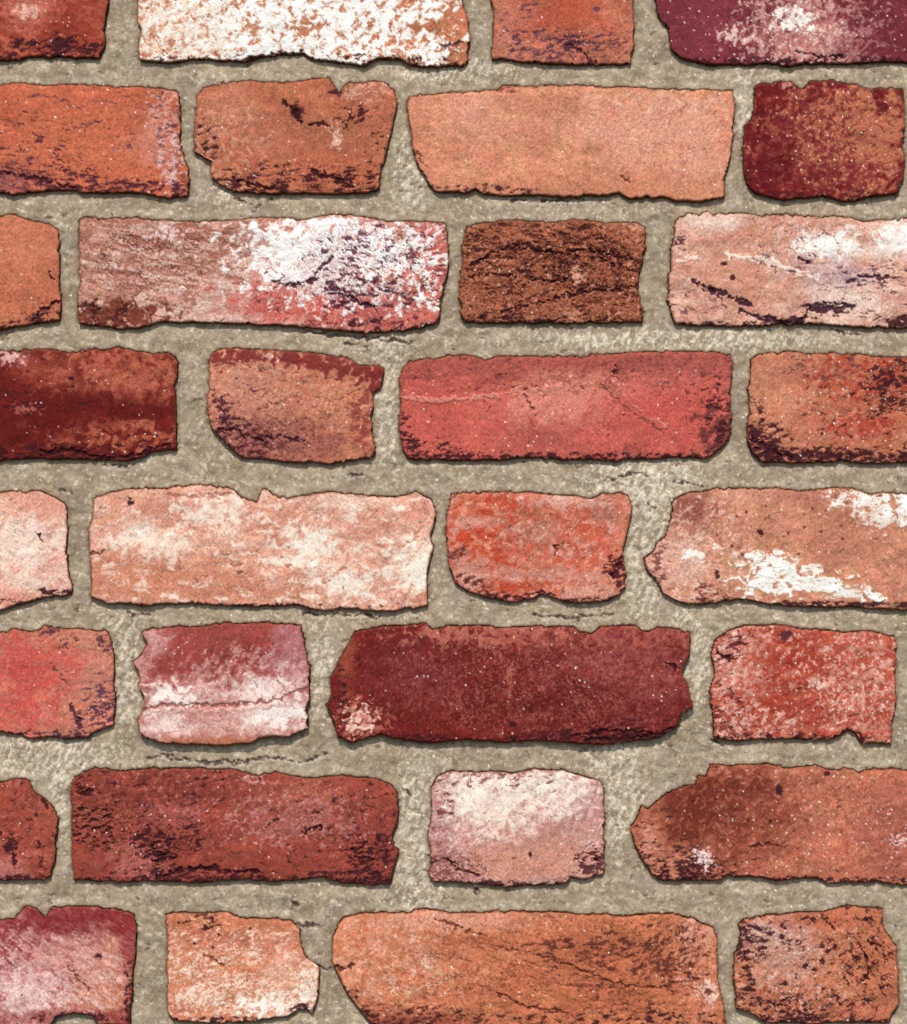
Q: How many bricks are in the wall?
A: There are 32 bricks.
